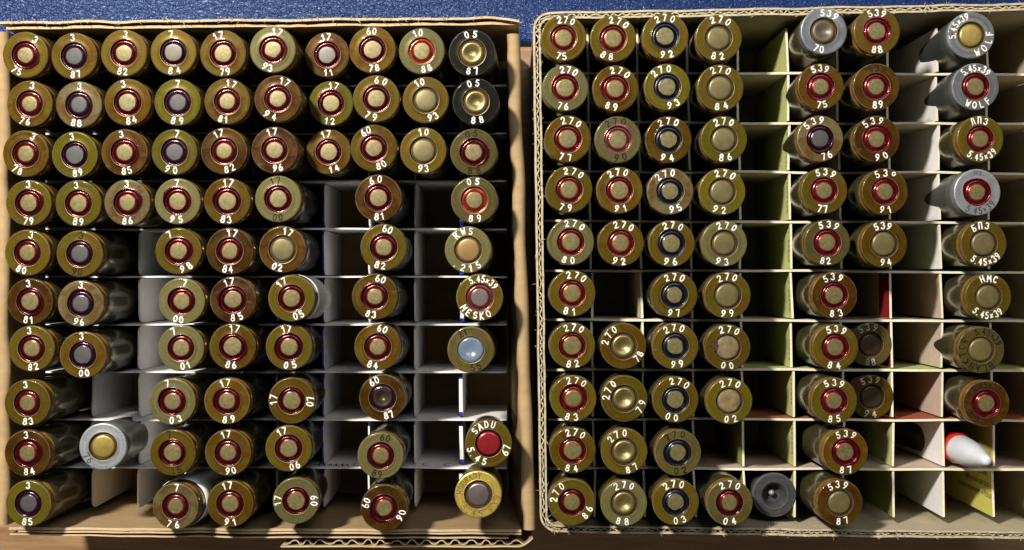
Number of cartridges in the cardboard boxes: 142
